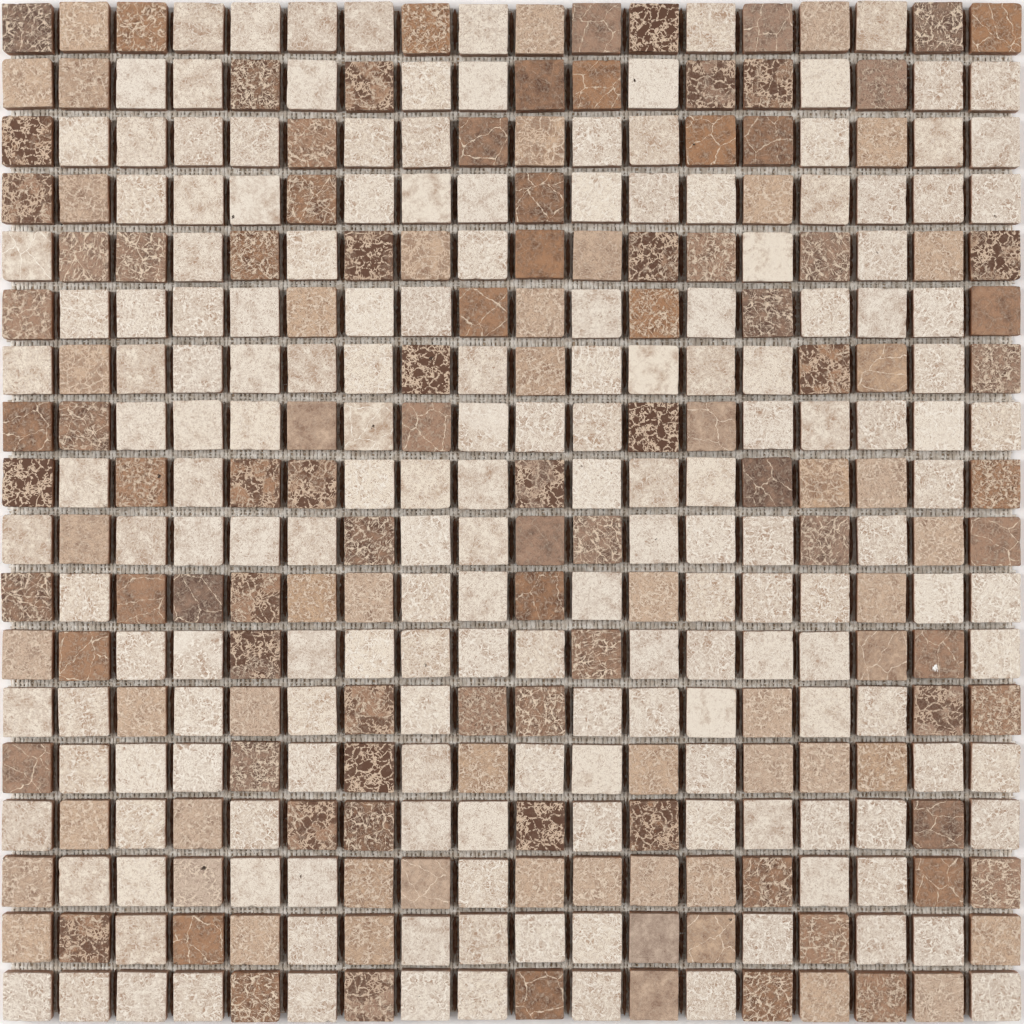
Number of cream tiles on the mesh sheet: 179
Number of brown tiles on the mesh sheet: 89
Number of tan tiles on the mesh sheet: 56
